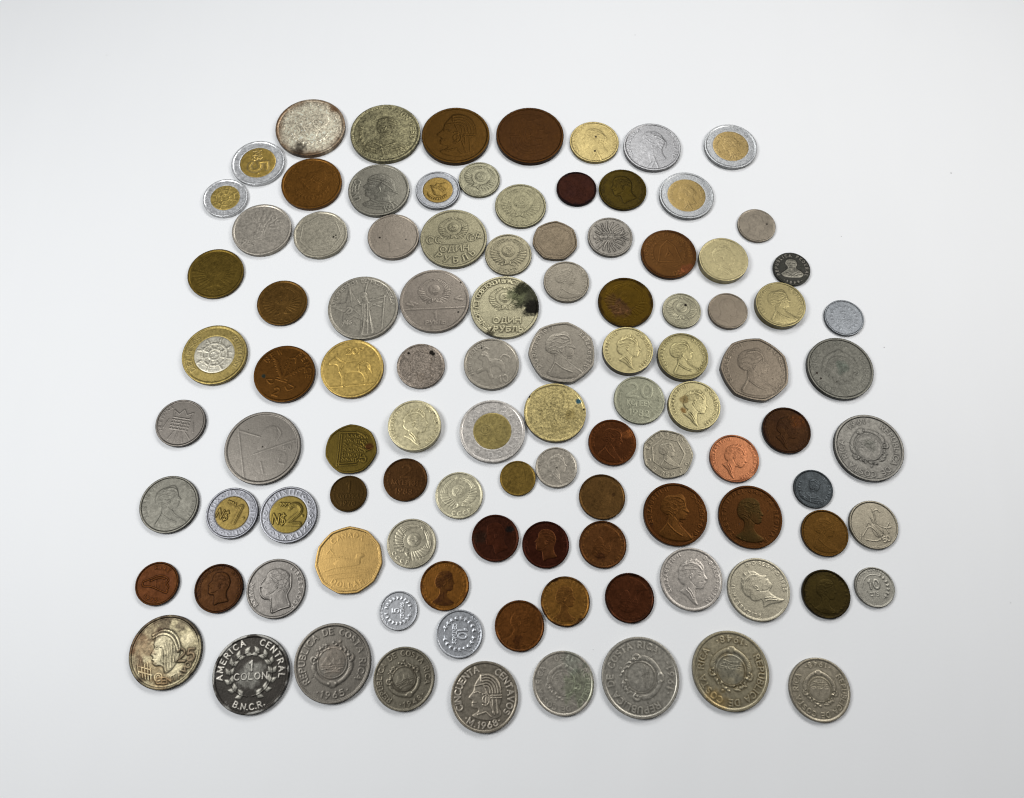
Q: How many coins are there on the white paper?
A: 103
